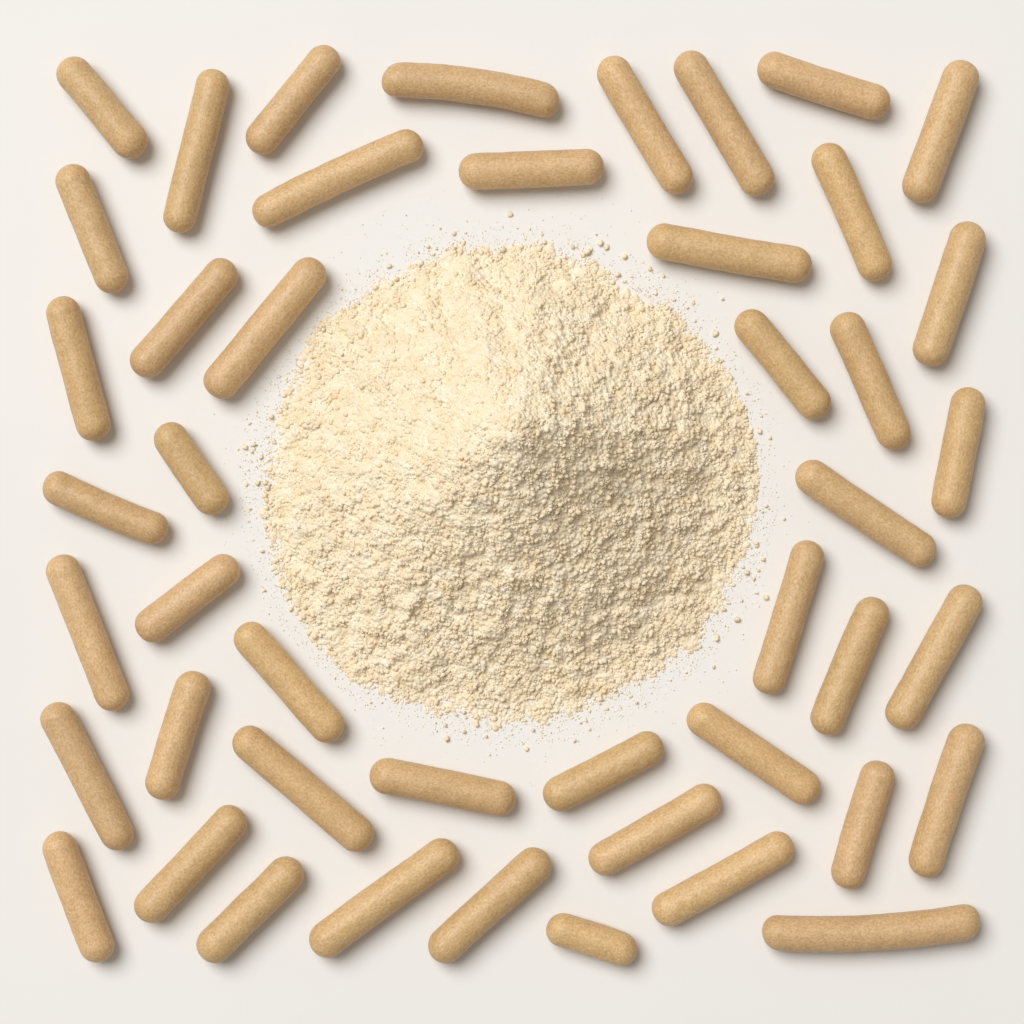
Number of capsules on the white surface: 46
